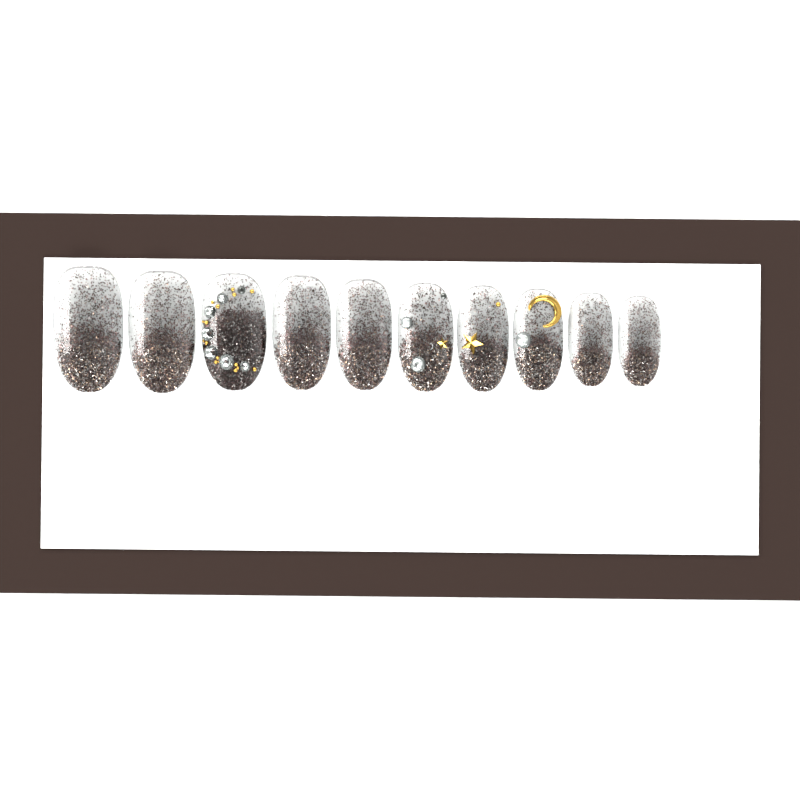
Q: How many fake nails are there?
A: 10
